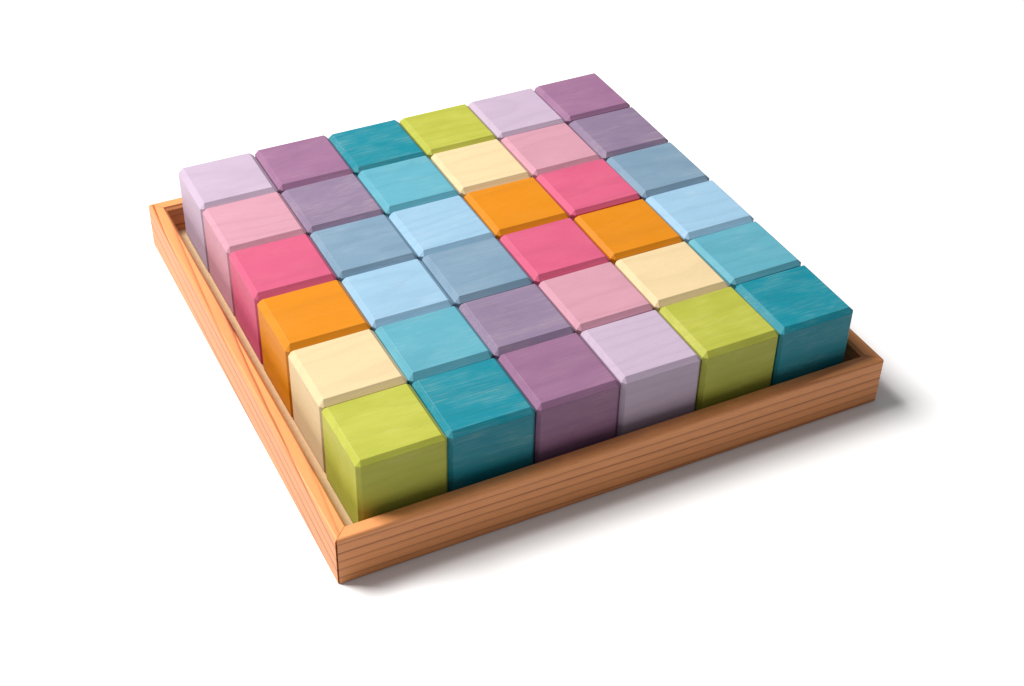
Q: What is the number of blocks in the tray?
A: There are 36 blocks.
